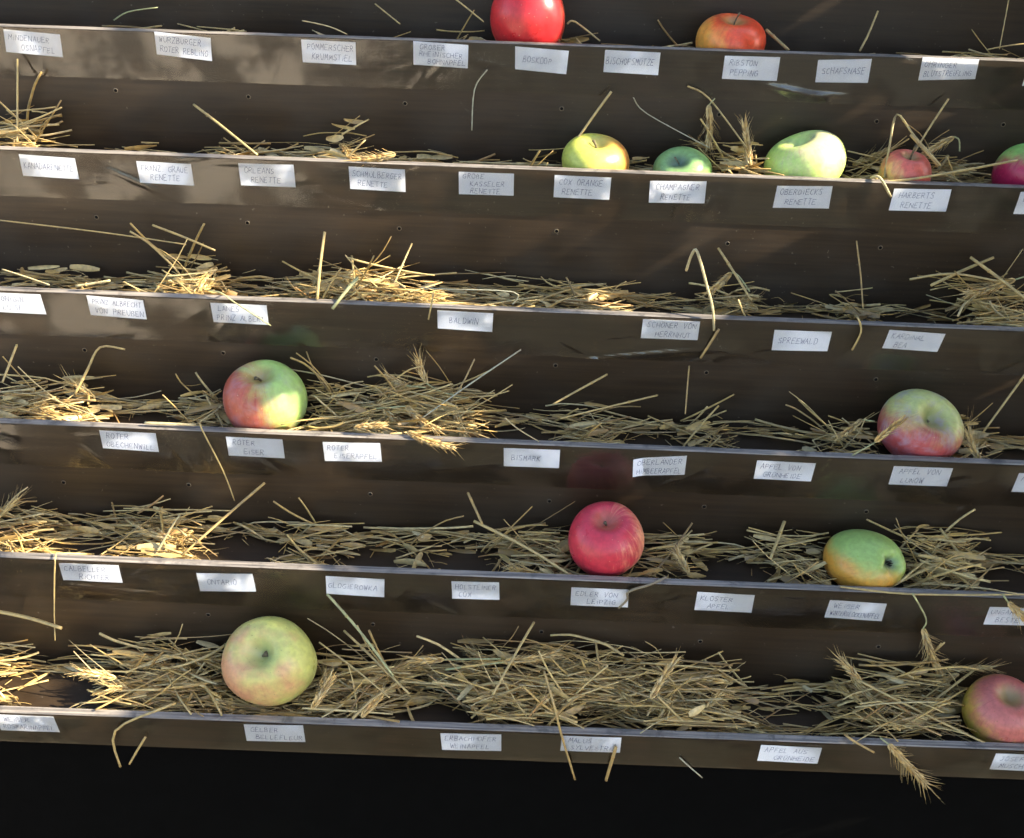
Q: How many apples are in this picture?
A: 13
